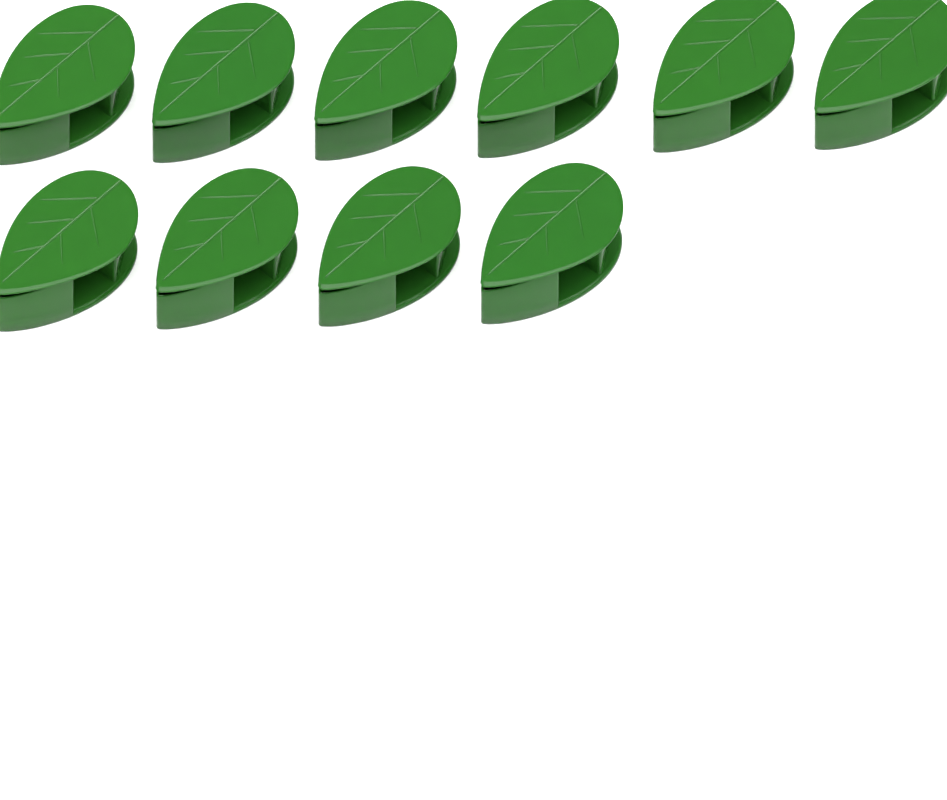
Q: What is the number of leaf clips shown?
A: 10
